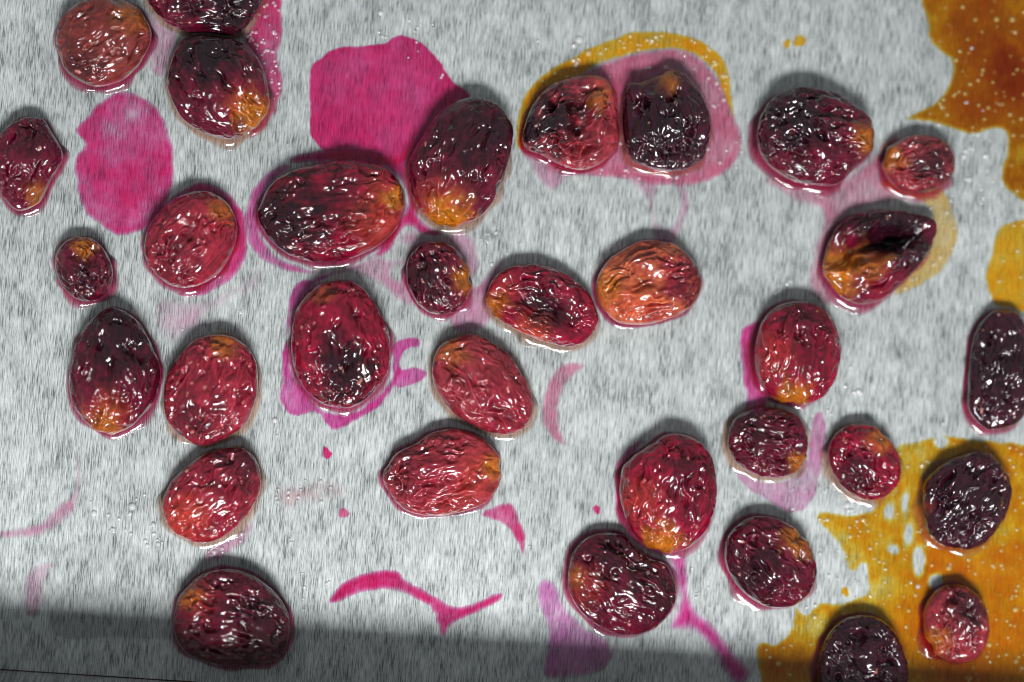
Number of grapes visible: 33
